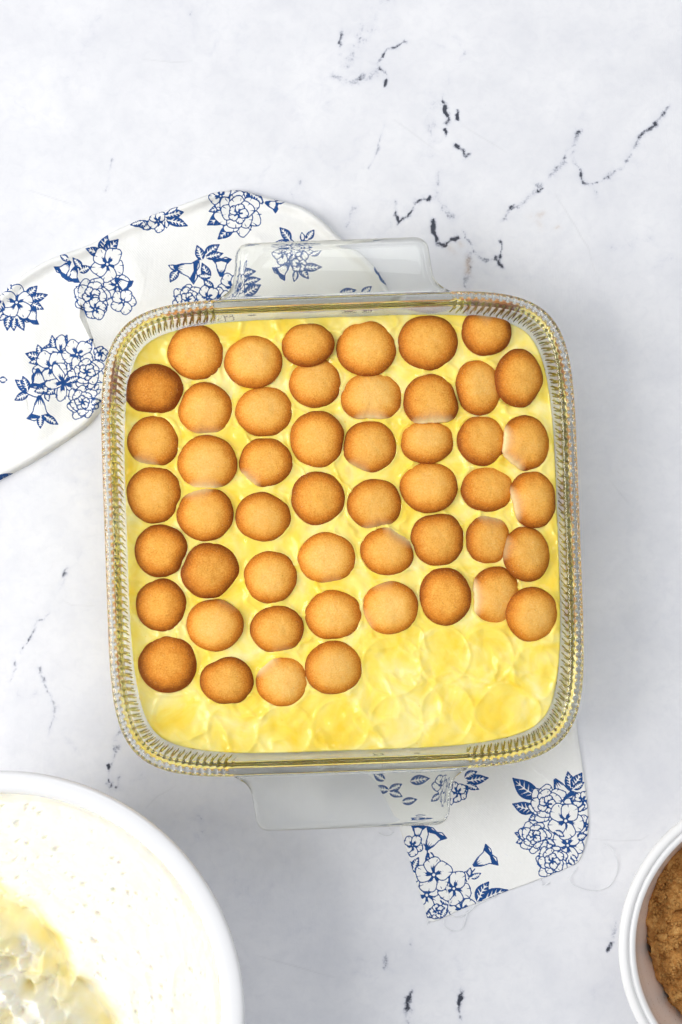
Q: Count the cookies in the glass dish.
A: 50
